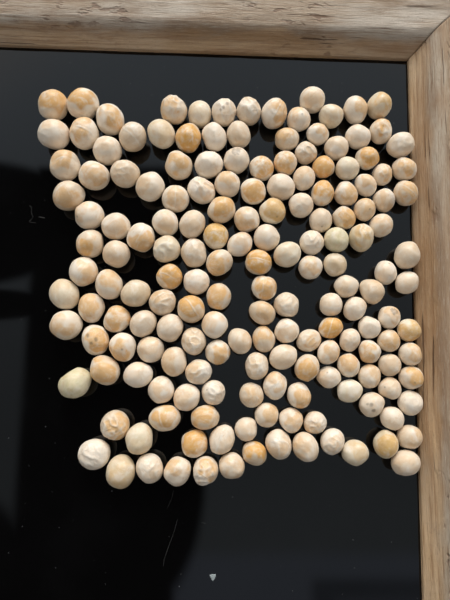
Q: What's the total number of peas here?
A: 173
